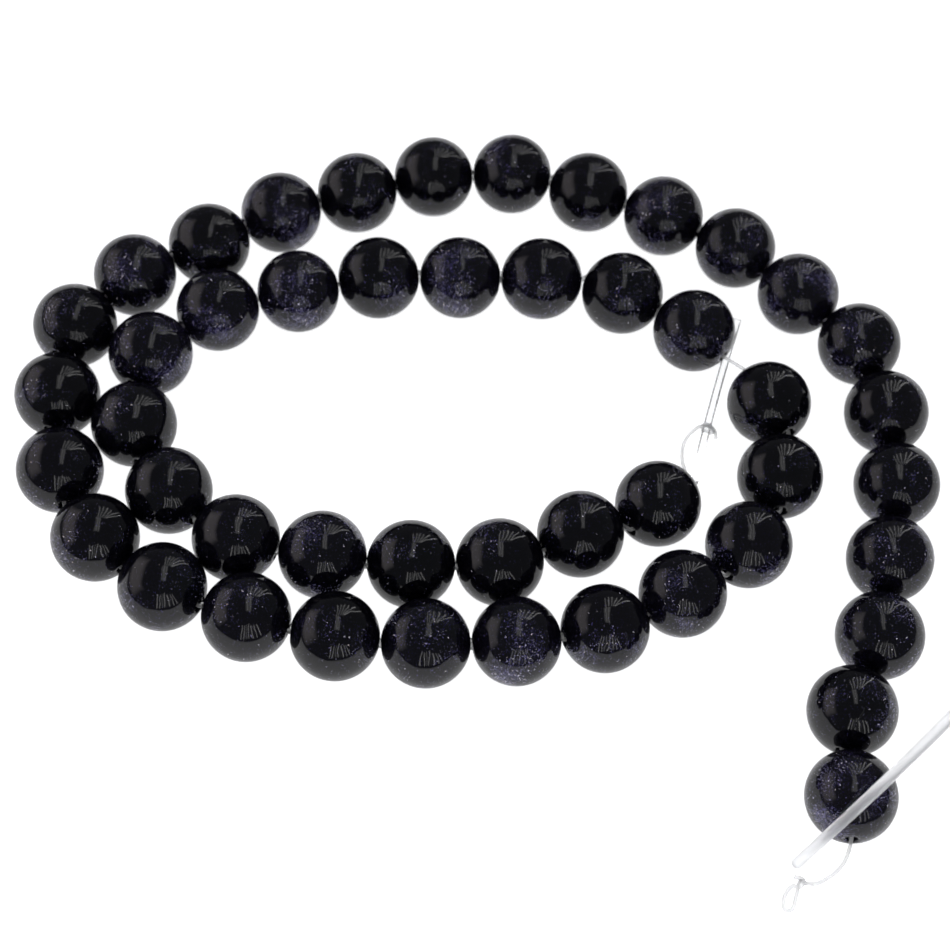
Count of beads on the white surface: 47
